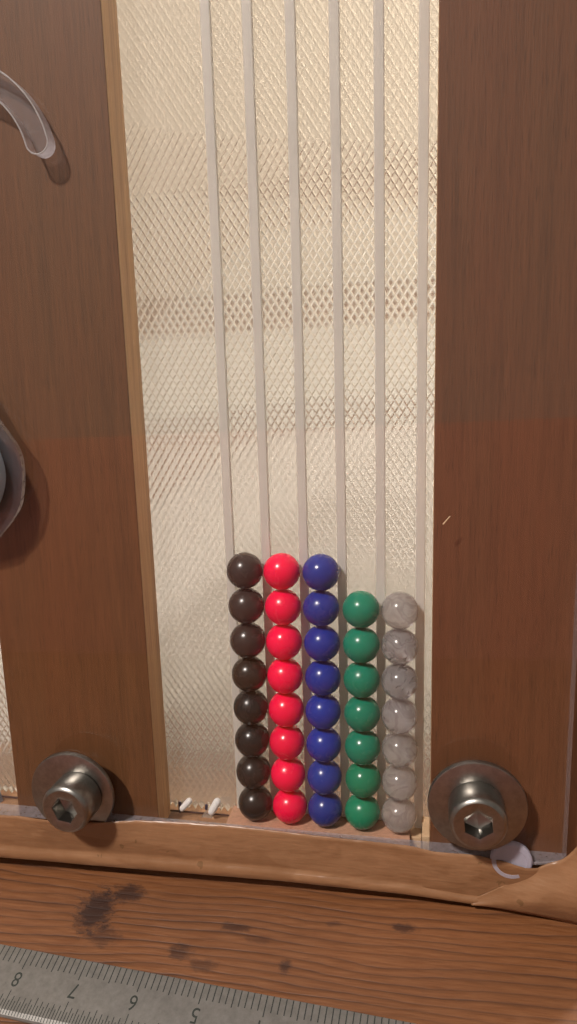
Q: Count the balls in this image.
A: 38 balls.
